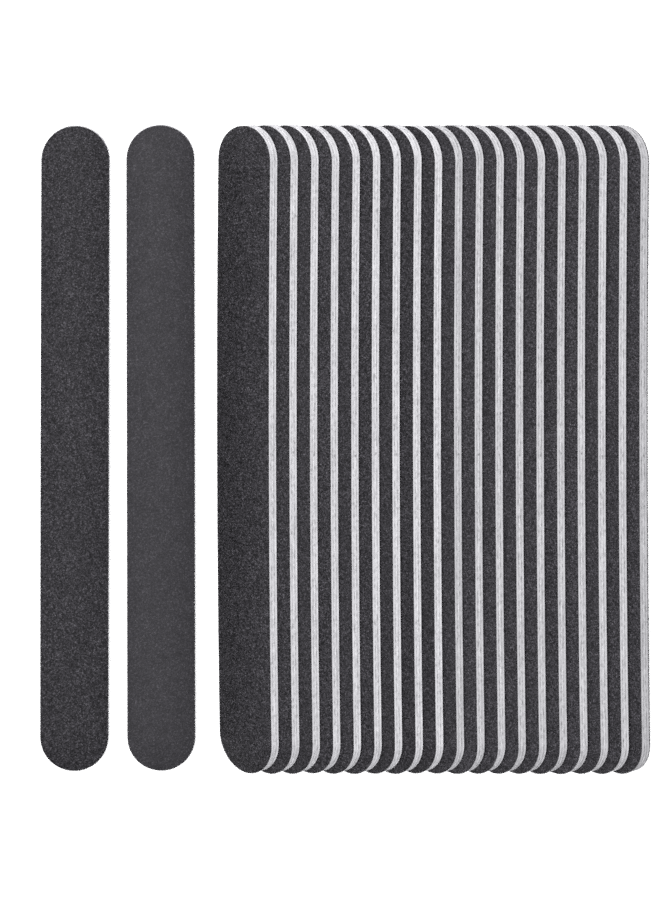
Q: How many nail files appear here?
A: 21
